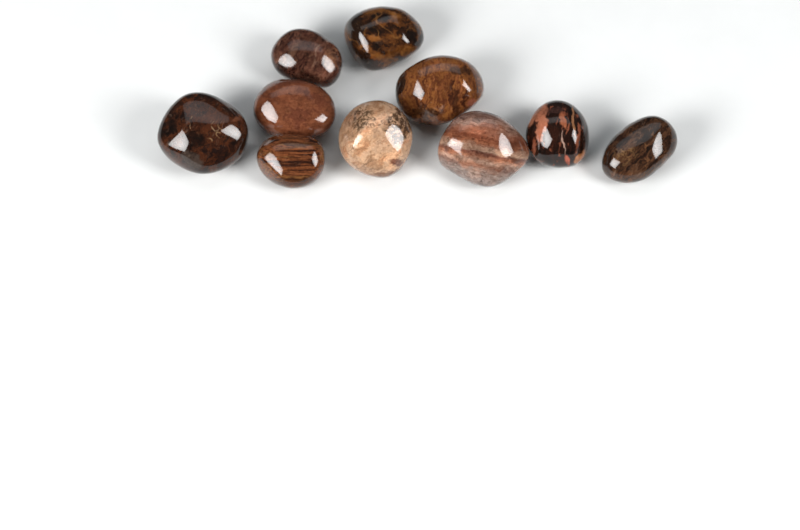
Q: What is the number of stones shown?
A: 10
